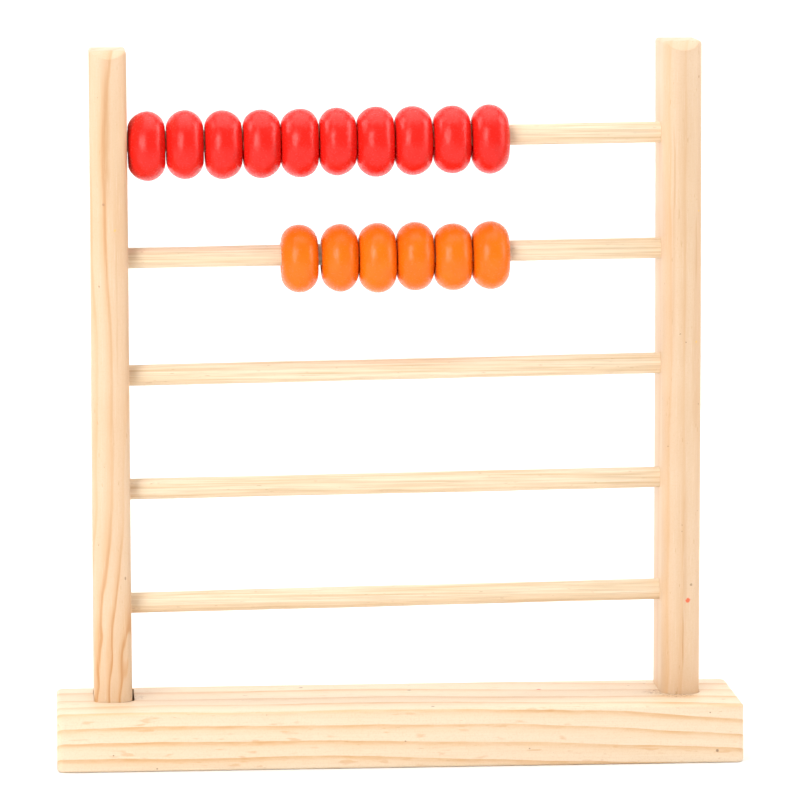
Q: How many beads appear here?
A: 16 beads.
